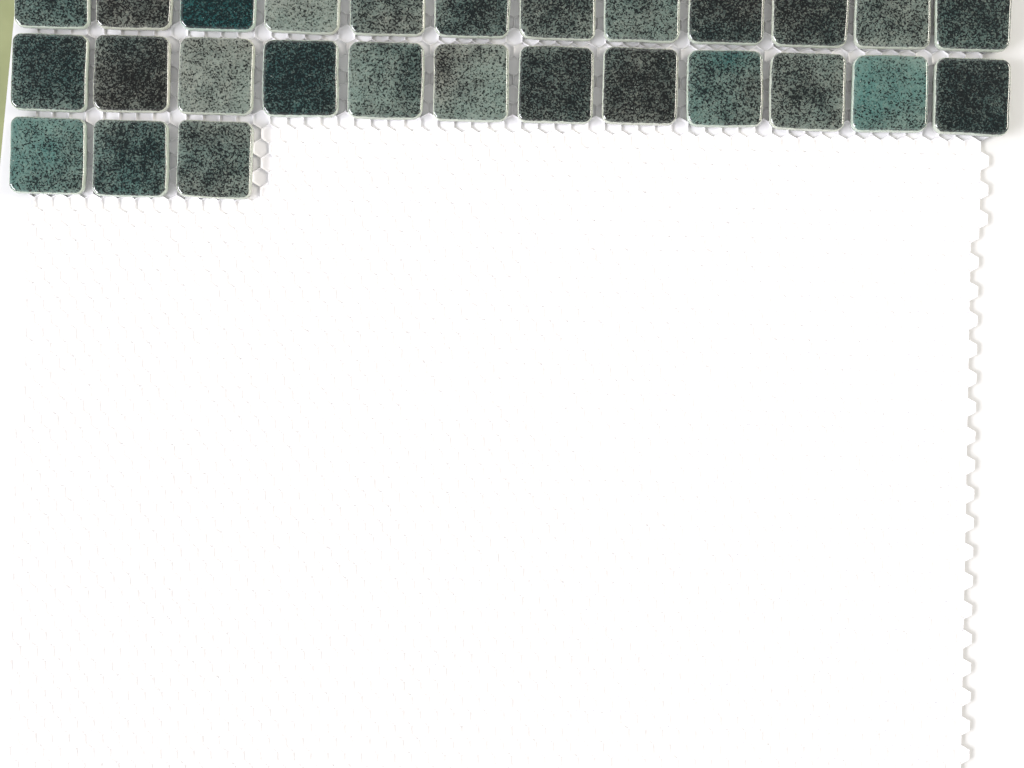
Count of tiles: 27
